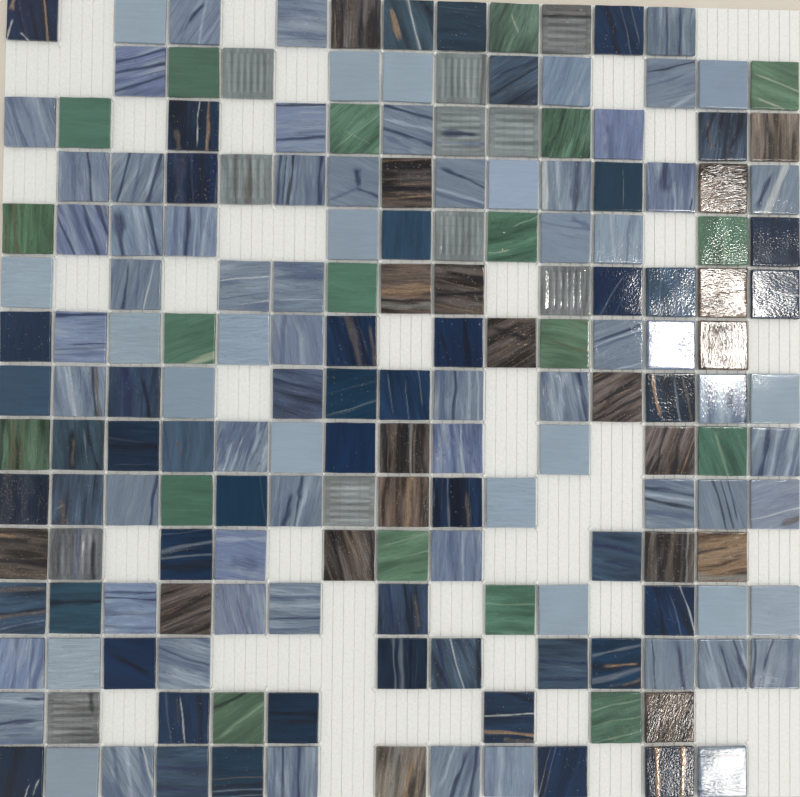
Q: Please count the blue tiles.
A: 127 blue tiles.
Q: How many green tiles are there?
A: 19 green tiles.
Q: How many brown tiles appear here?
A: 20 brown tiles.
